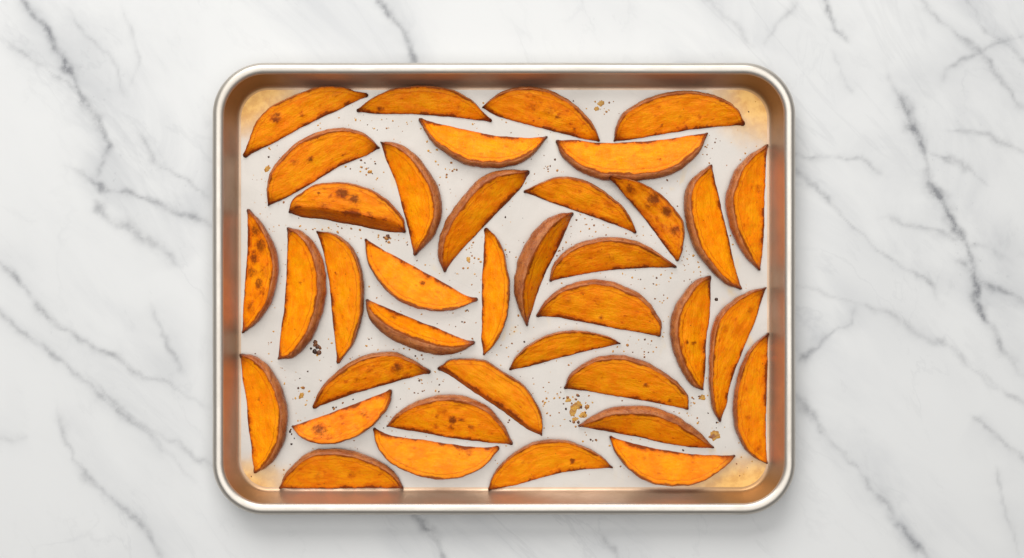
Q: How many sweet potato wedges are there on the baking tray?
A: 38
